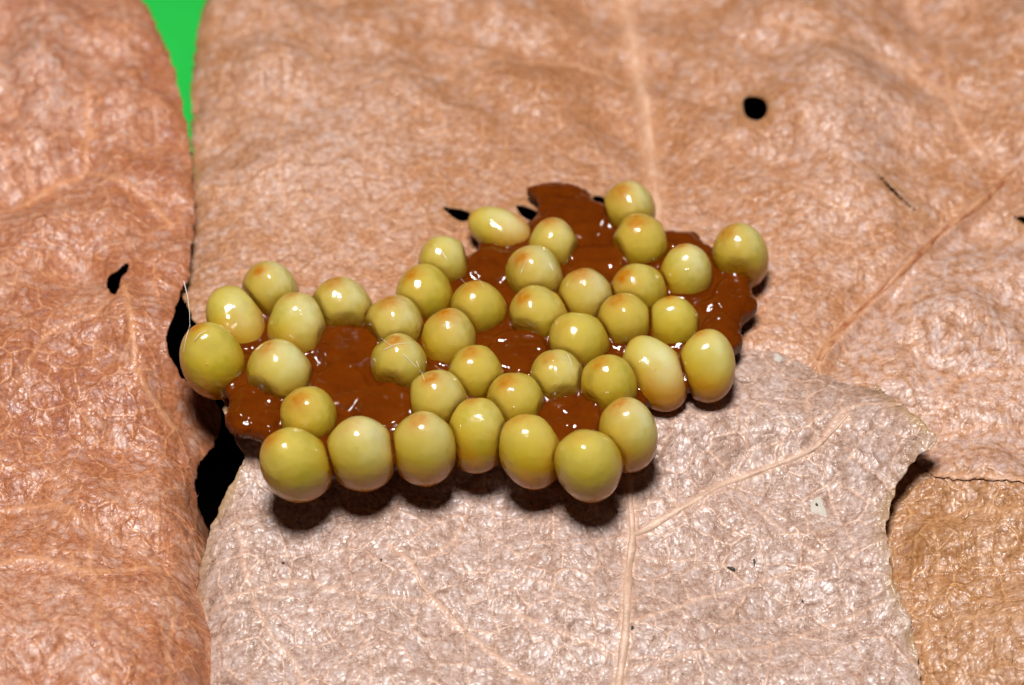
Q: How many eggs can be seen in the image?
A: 40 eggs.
